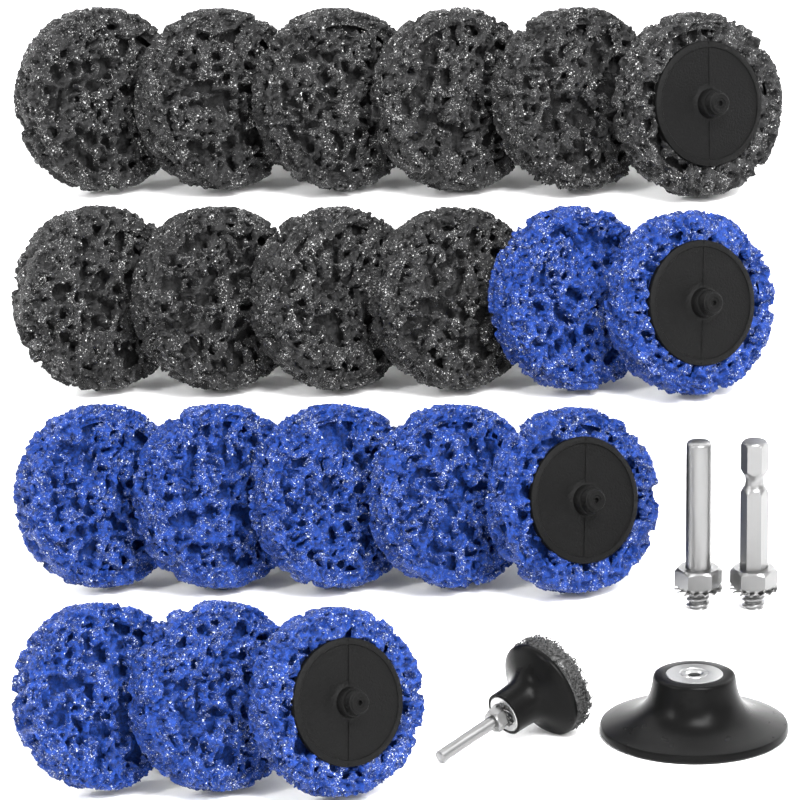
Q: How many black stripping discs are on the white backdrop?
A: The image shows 10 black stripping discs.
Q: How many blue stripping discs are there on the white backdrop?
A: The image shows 10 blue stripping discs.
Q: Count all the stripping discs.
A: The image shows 20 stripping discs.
